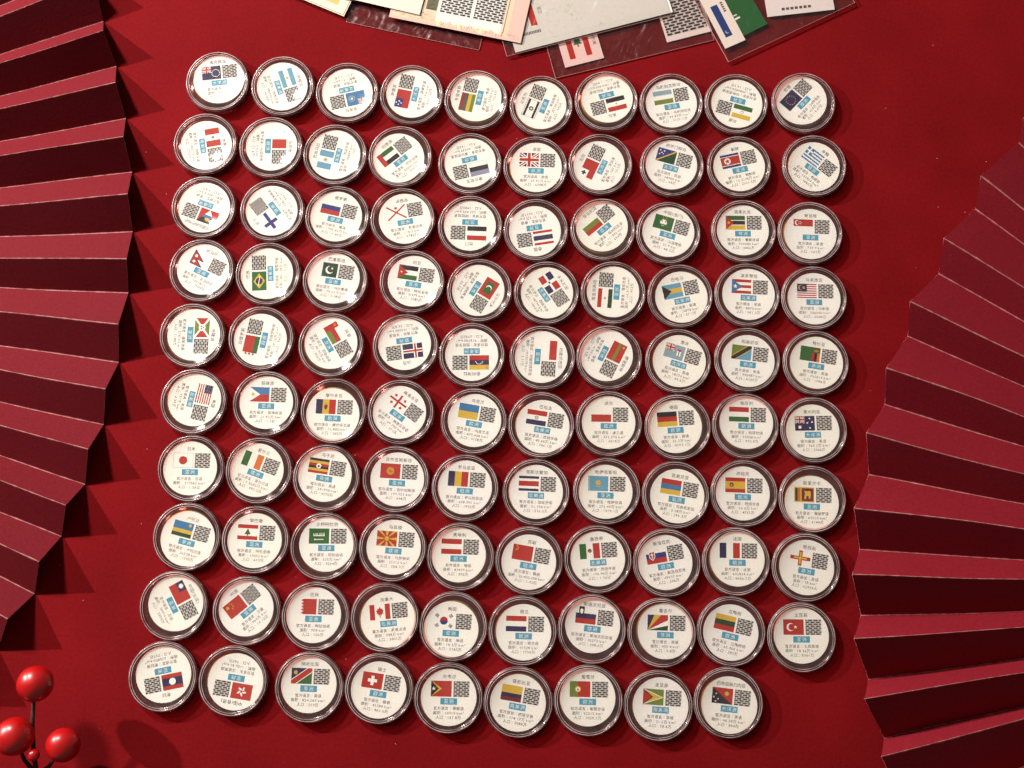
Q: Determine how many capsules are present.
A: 99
